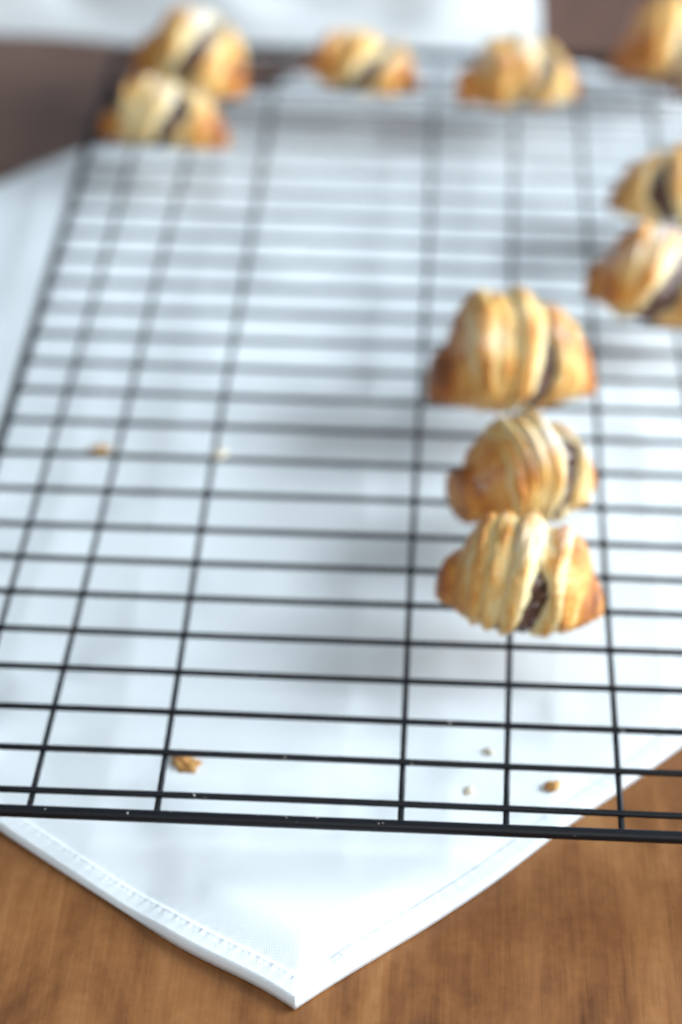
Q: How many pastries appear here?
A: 10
